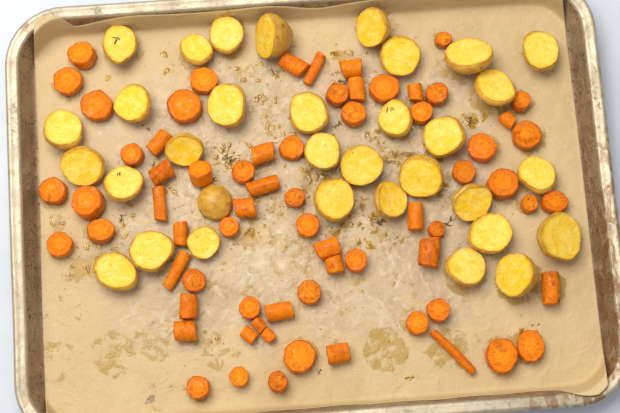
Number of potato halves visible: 33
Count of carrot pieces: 69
